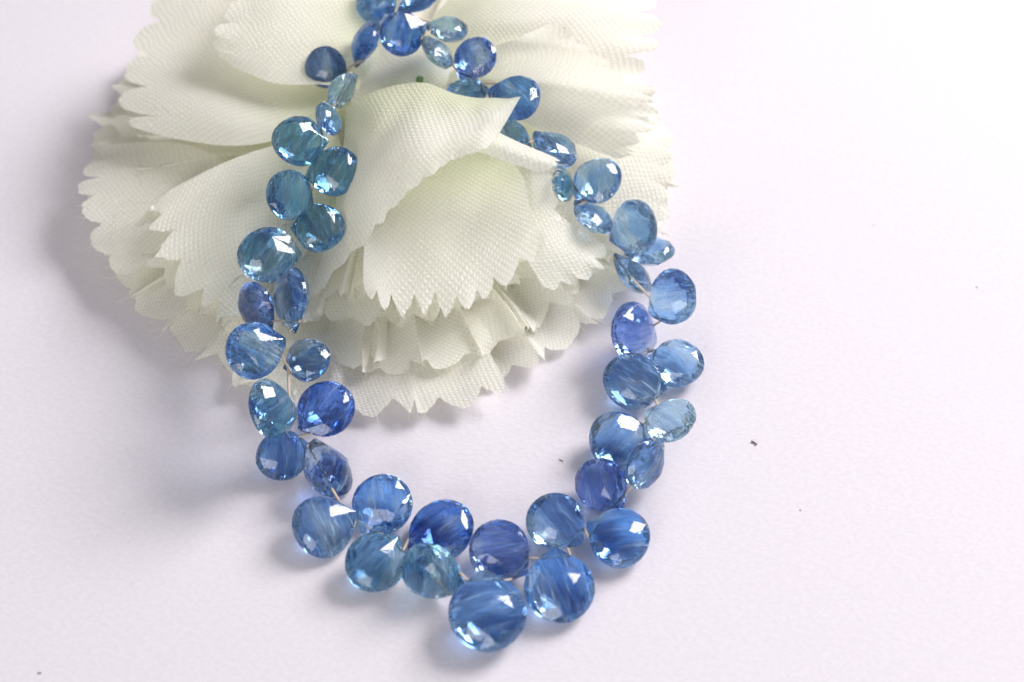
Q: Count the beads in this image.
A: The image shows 51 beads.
